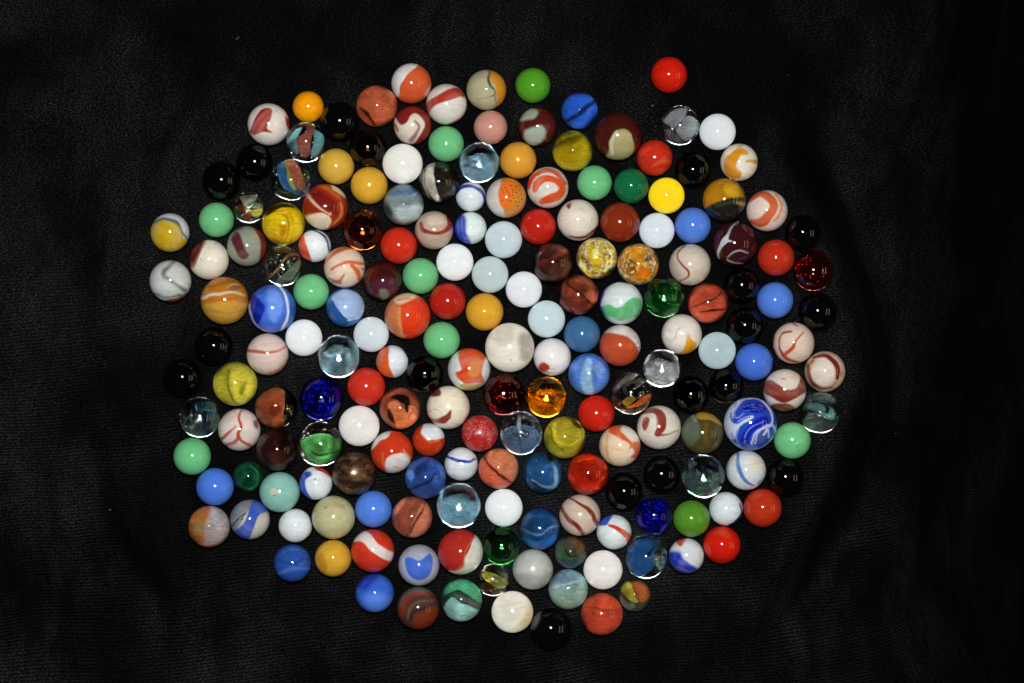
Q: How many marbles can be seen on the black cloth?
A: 193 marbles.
